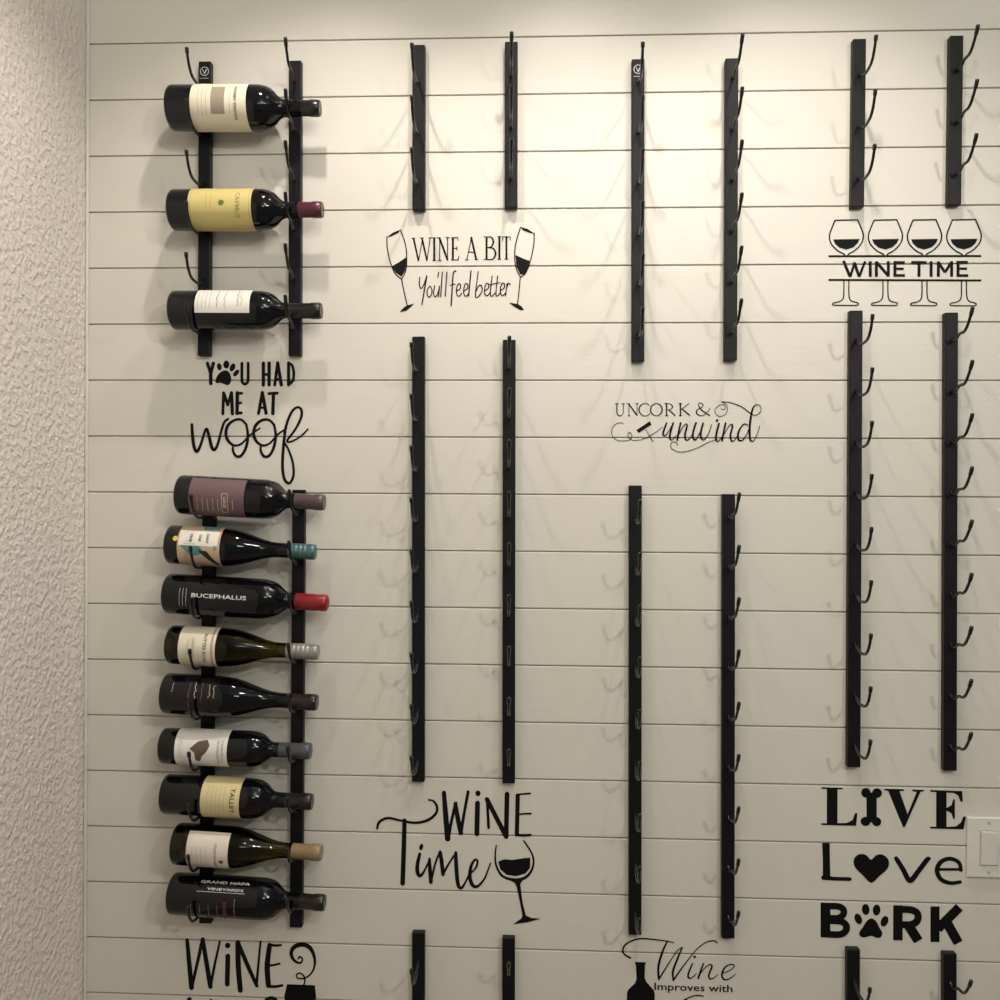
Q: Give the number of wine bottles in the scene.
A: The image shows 12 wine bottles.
